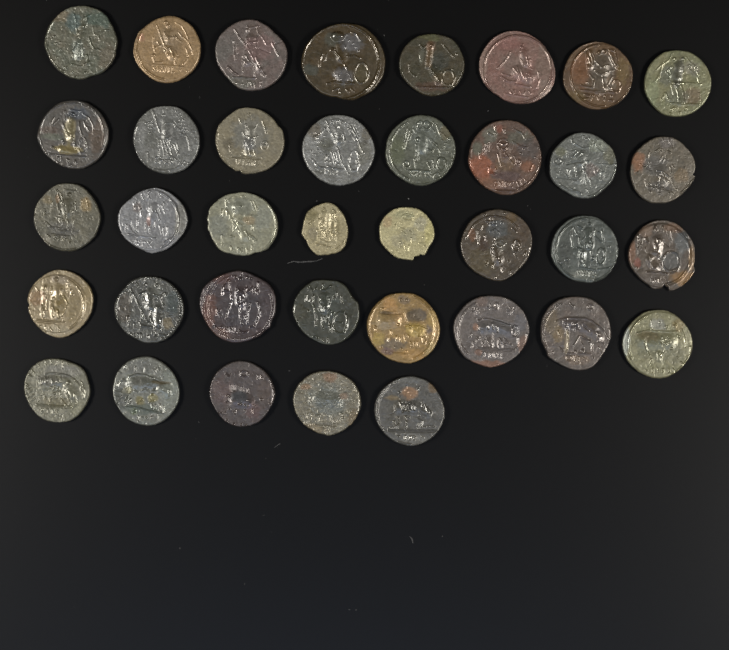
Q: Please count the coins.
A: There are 37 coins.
